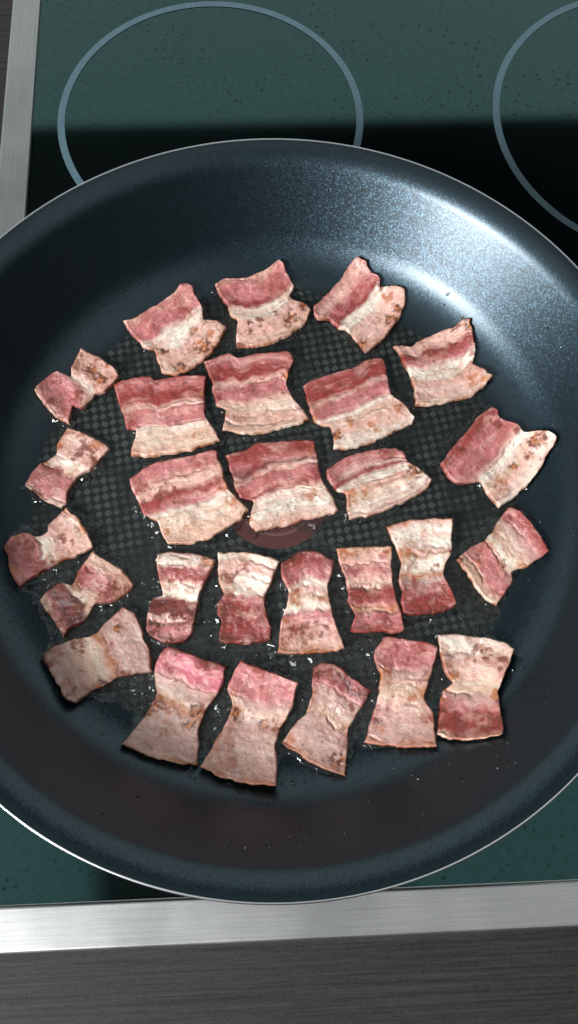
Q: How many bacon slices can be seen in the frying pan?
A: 27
